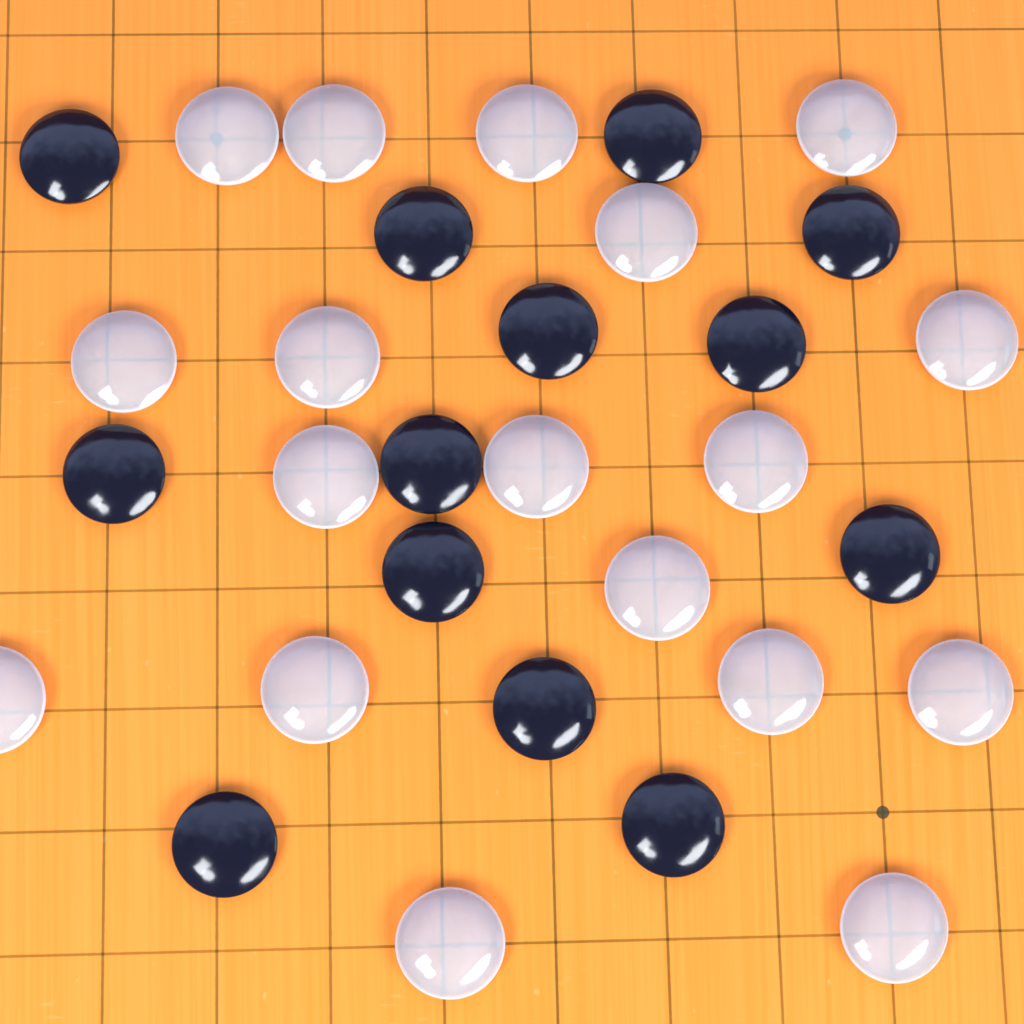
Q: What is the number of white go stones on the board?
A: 18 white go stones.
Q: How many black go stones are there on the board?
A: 13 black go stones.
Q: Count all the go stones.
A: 31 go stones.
